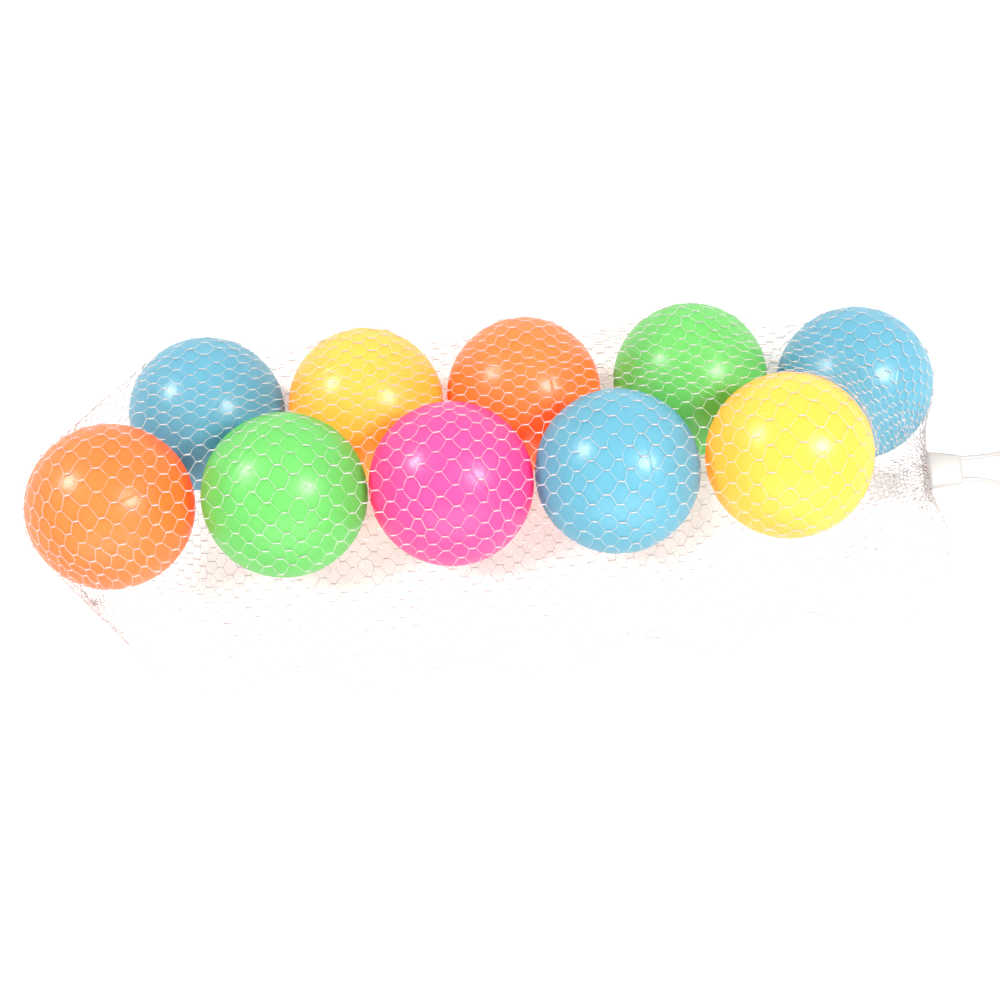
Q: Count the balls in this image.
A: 10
